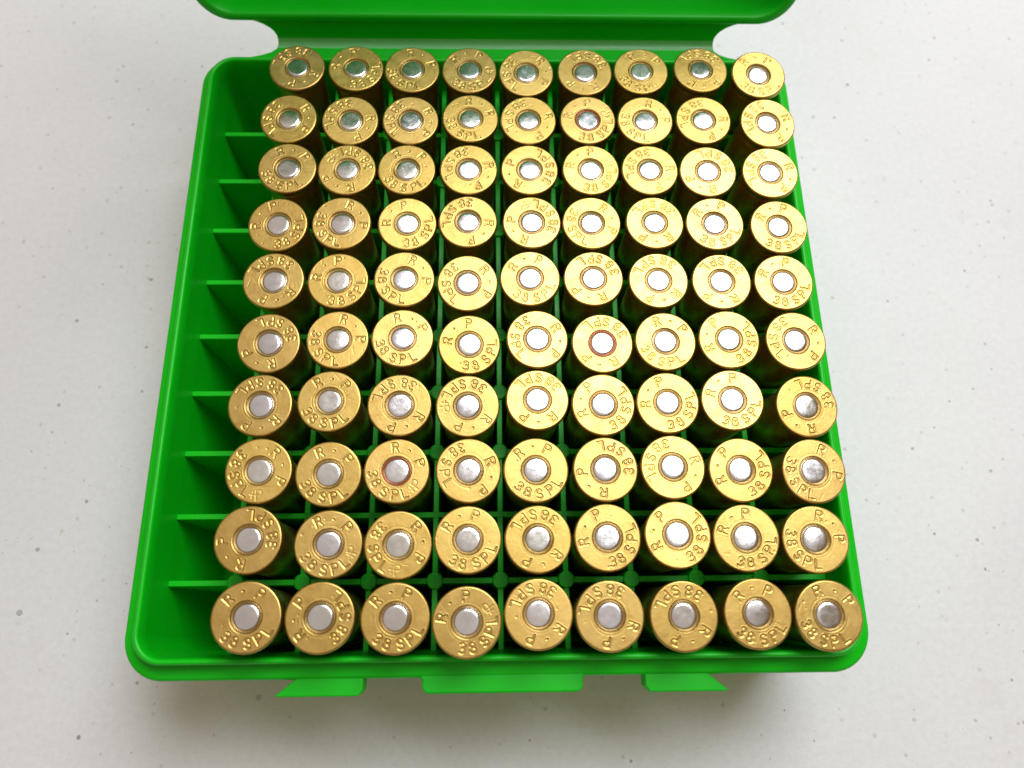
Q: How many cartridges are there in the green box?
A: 90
